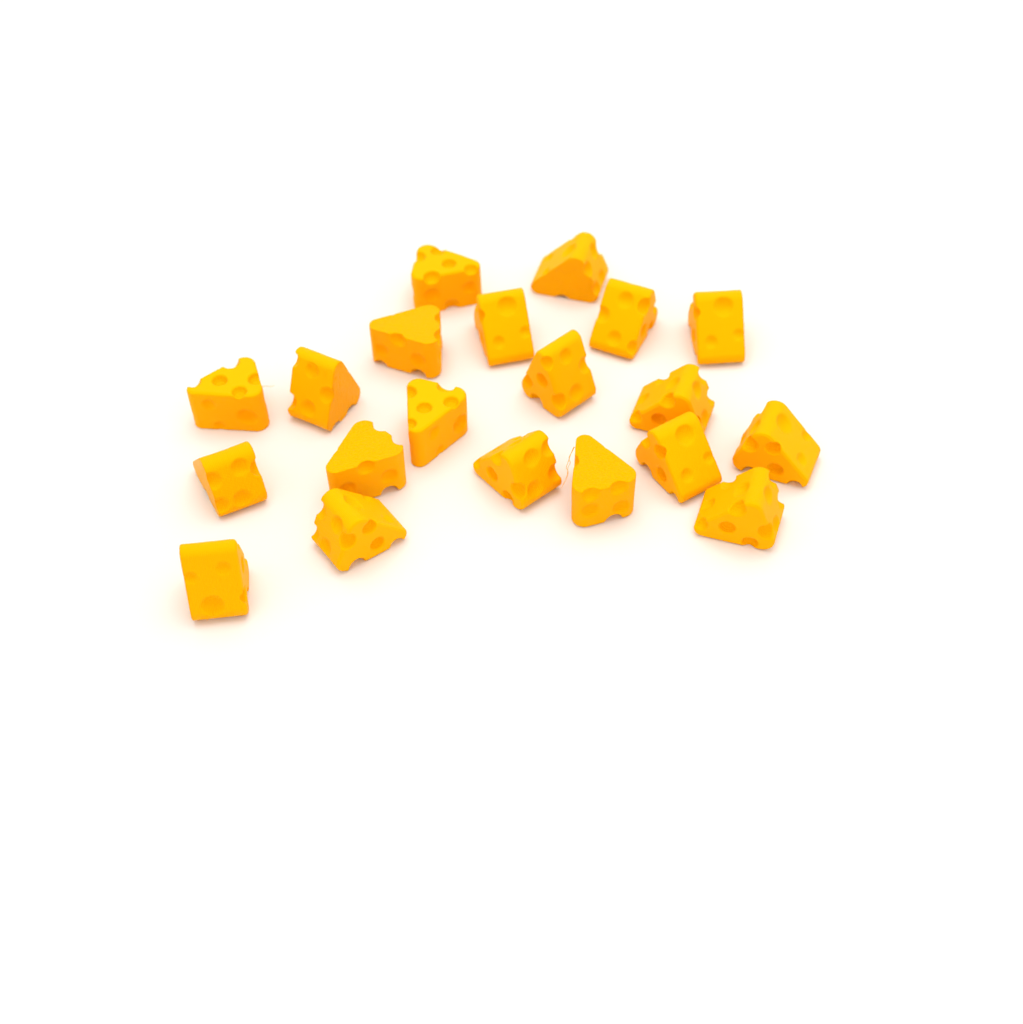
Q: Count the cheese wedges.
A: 20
